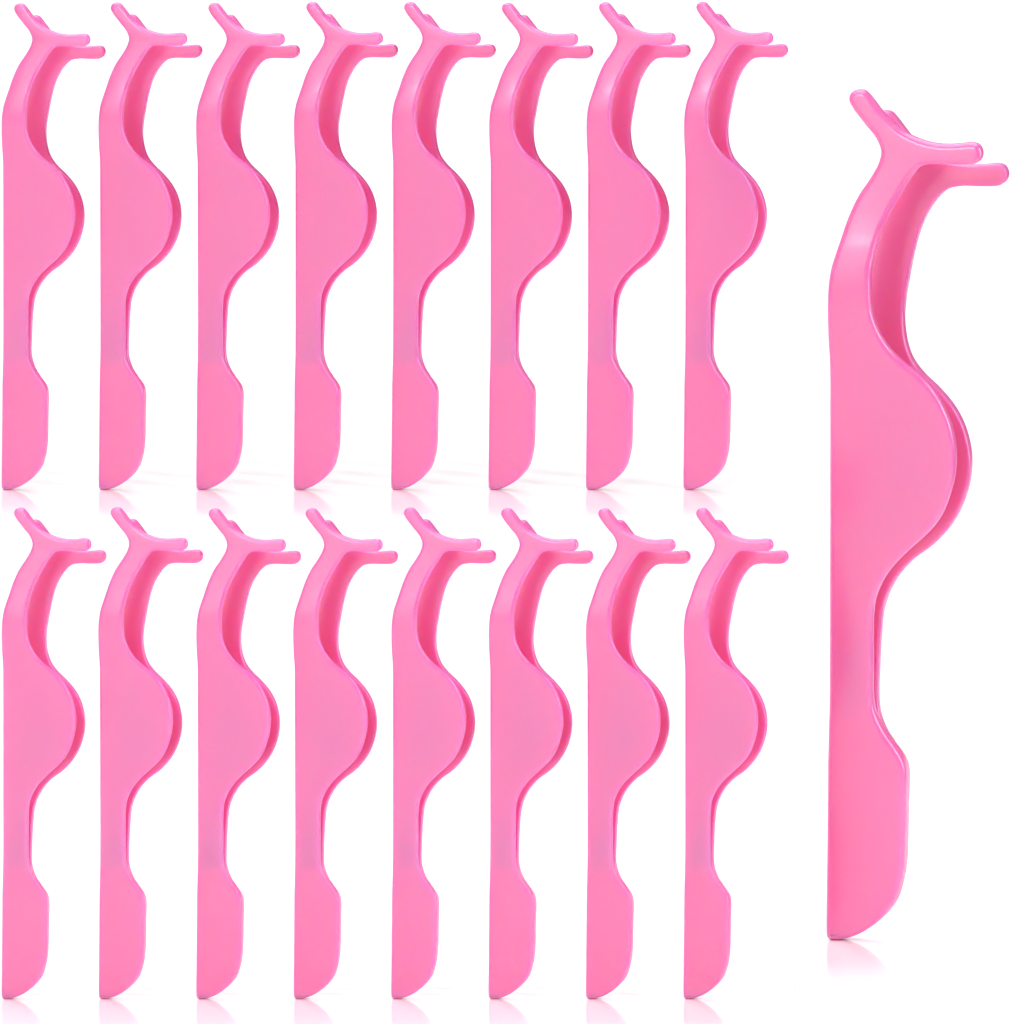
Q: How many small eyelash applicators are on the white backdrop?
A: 16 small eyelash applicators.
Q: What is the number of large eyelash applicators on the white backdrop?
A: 1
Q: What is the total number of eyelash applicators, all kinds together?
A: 17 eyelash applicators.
